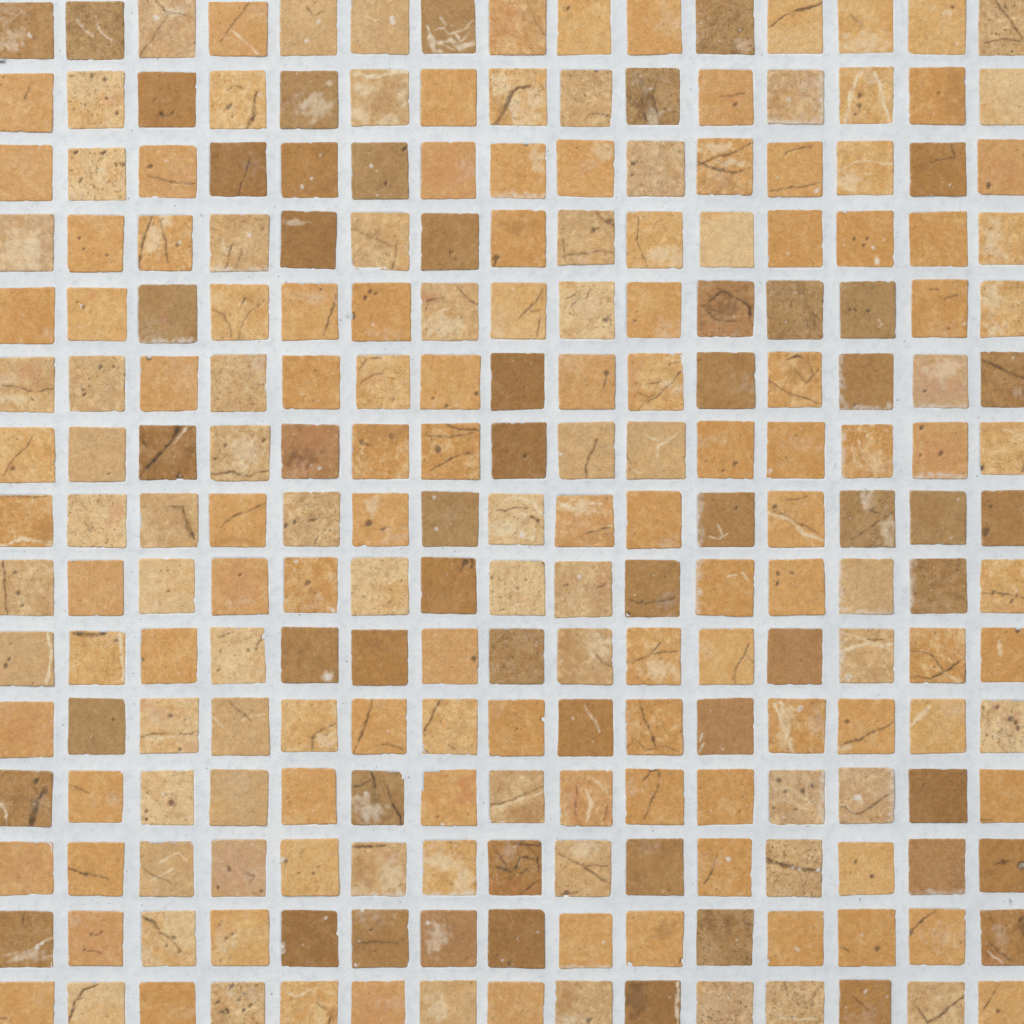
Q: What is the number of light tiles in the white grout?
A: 170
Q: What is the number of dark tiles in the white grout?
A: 55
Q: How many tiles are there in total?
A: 225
